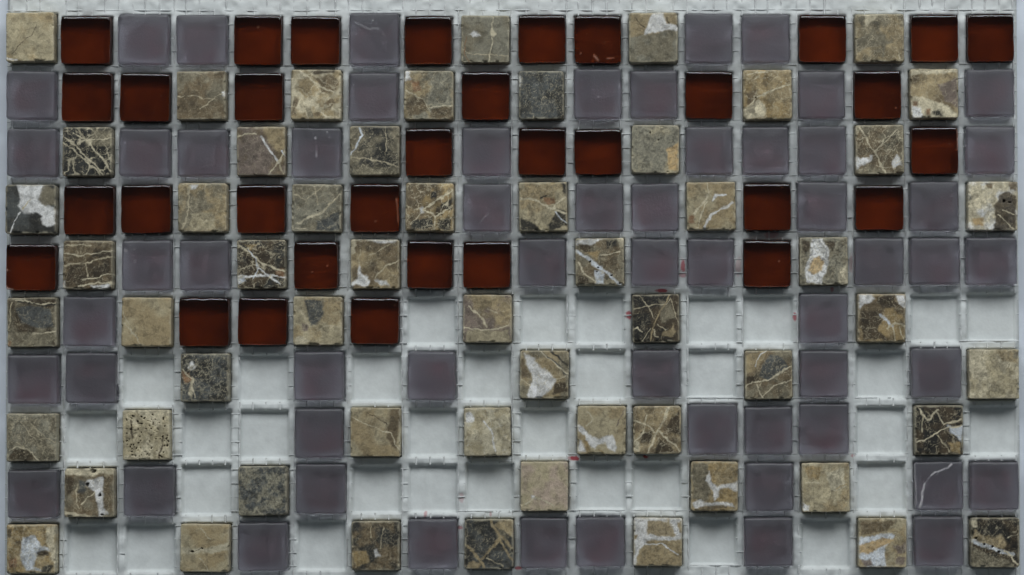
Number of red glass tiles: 33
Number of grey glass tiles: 58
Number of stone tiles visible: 56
